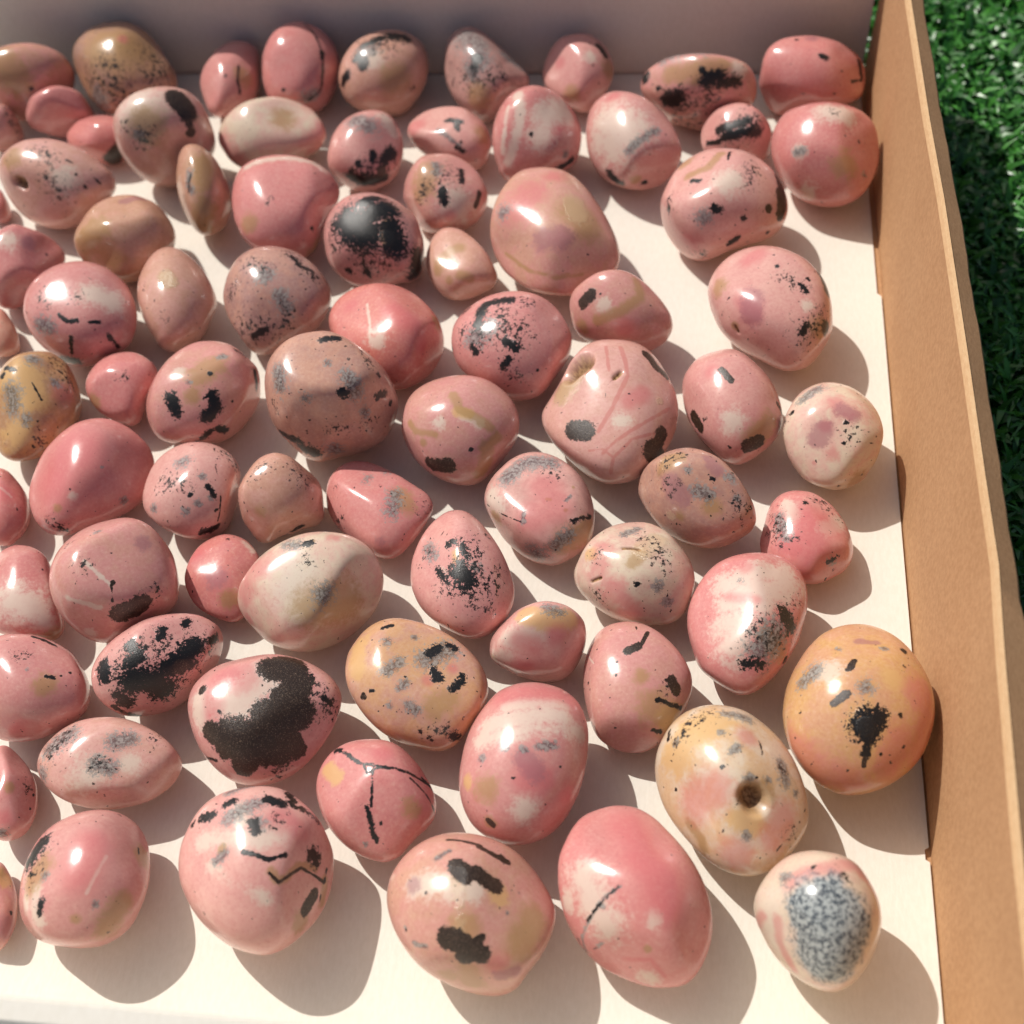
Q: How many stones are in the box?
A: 80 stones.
